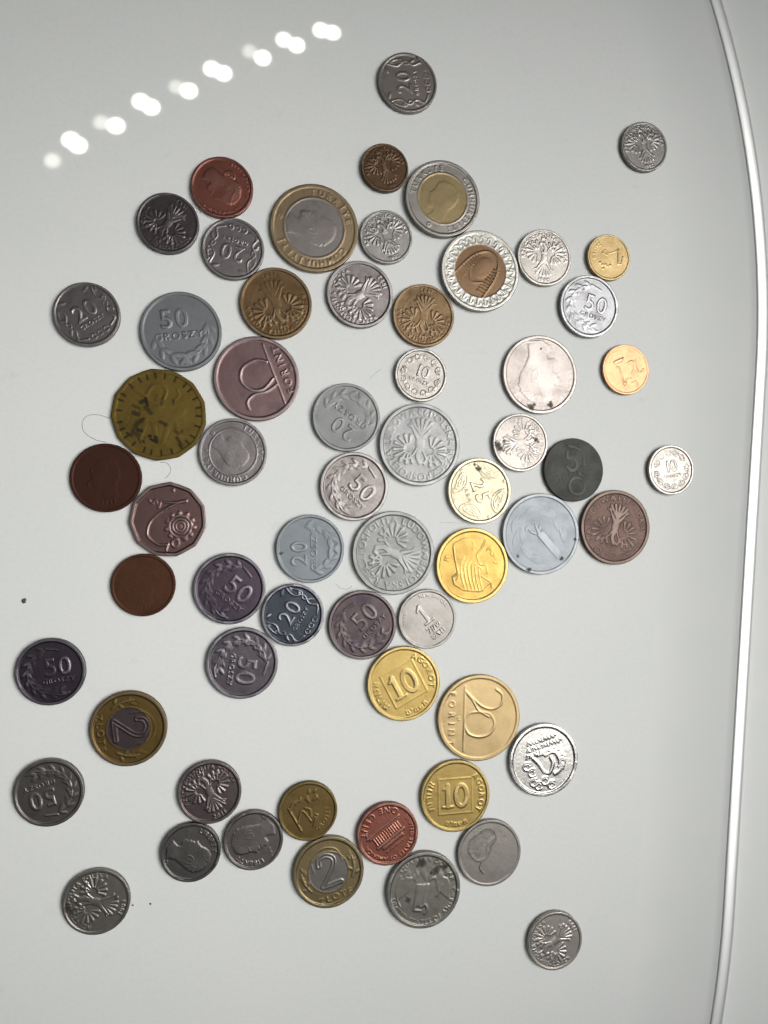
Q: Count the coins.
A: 61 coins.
